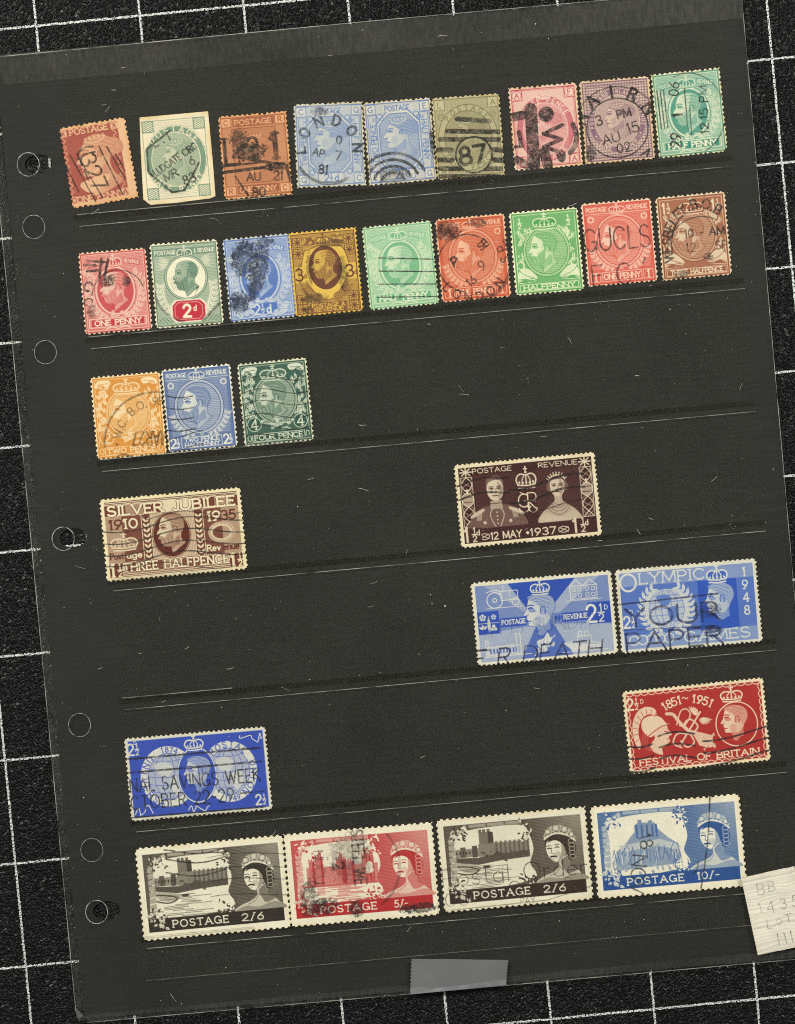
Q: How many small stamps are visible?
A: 21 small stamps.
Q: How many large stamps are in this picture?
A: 10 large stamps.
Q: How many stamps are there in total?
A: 31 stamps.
